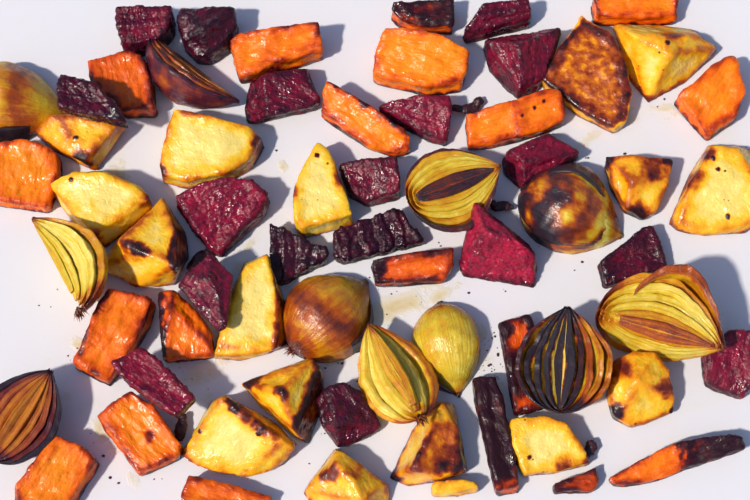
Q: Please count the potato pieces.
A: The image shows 17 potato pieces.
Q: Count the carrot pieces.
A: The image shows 19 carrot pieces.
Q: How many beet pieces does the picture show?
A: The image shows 18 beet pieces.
